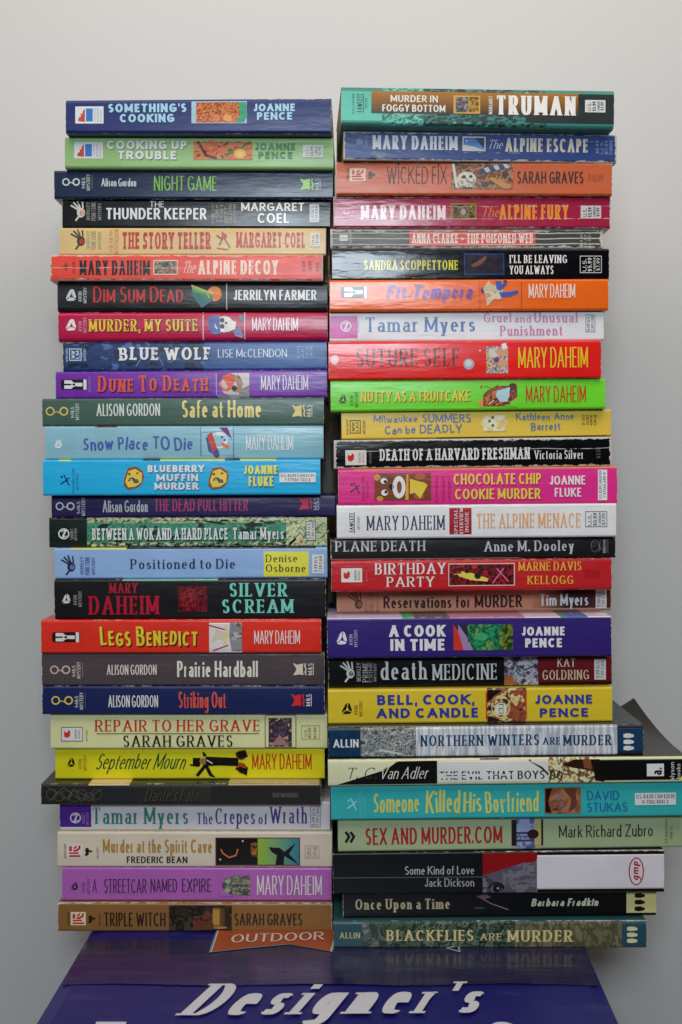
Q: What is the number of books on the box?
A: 54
